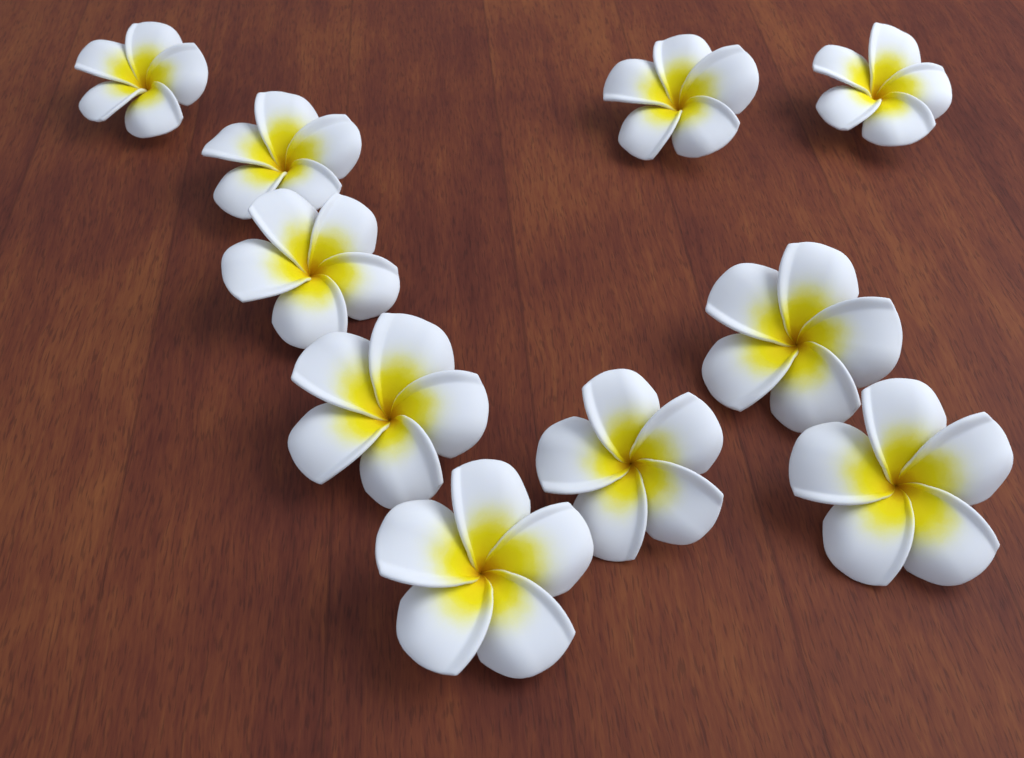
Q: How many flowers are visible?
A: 10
